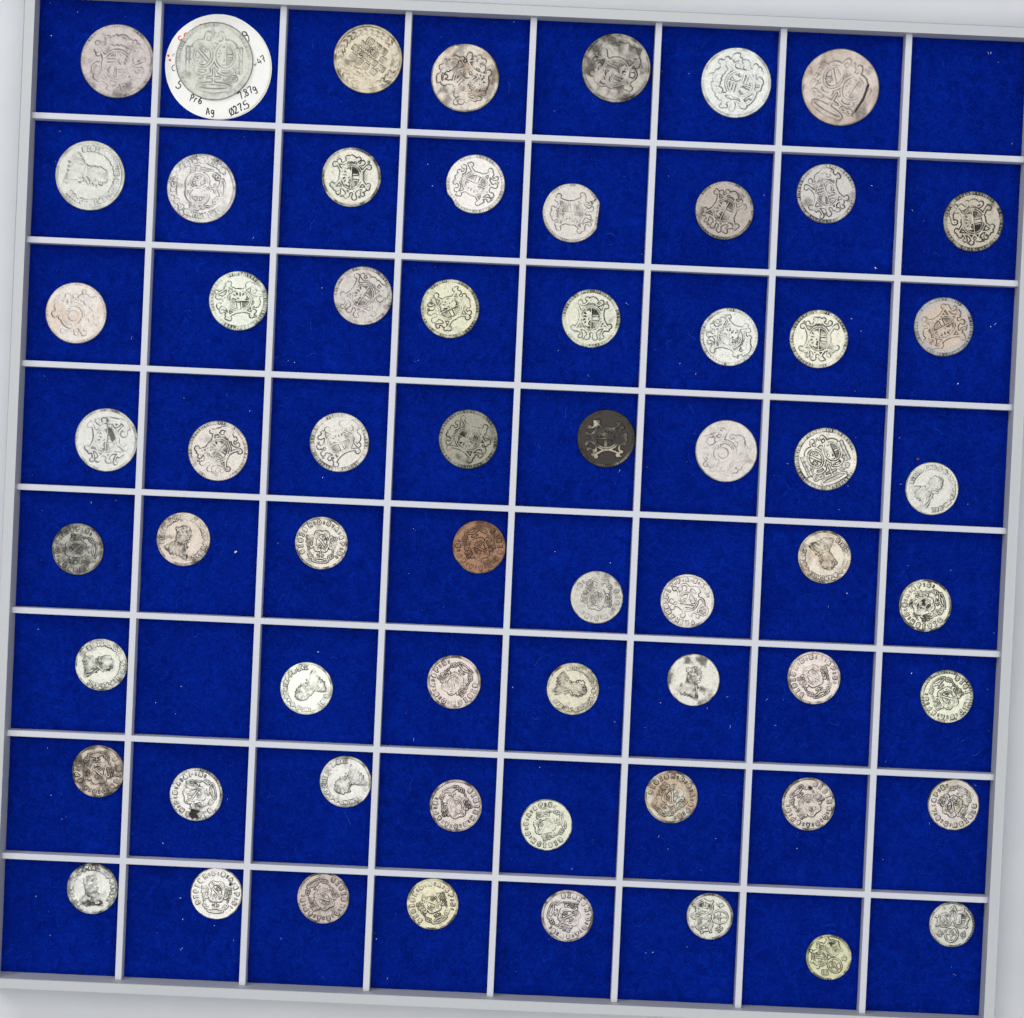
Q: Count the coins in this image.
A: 62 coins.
